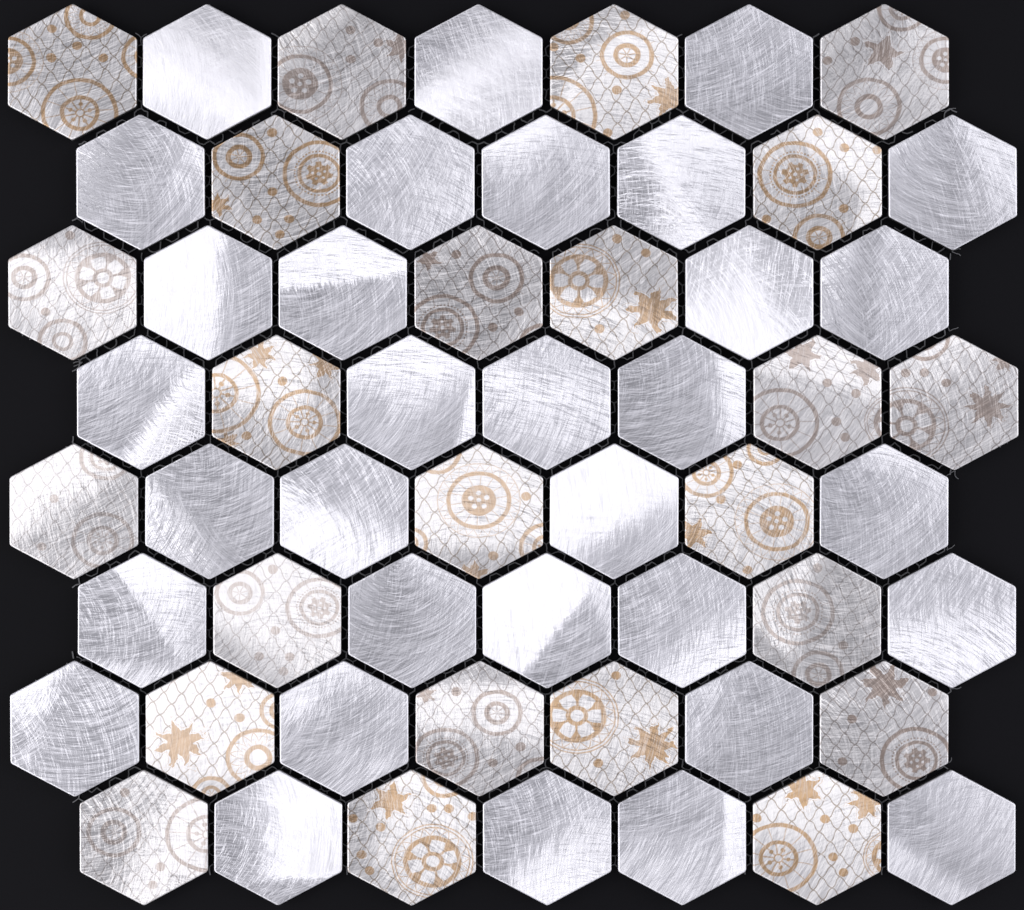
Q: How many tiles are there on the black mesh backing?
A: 56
